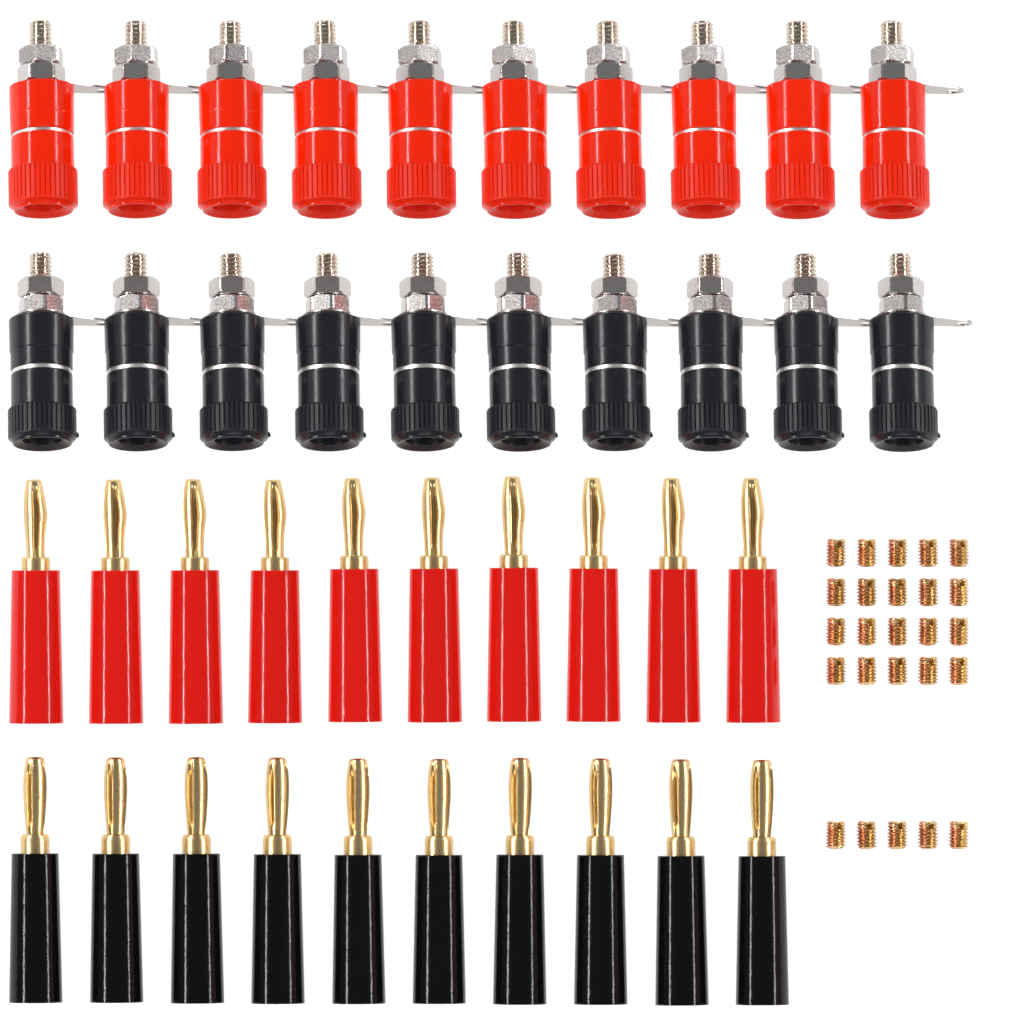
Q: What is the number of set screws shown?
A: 25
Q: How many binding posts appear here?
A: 20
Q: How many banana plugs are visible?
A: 20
